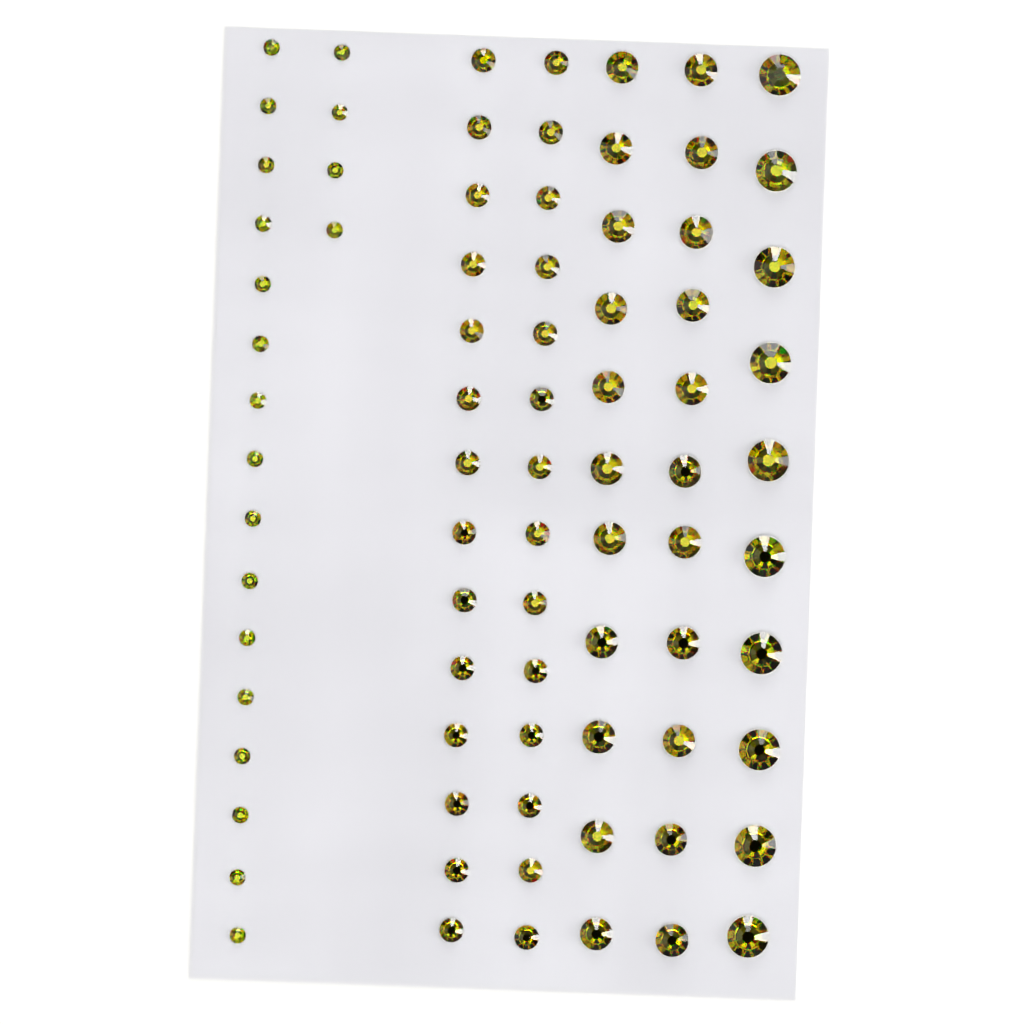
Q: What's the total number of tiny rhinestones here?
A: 20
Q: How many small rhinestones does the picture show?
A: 28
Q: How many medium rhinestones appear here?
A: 22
